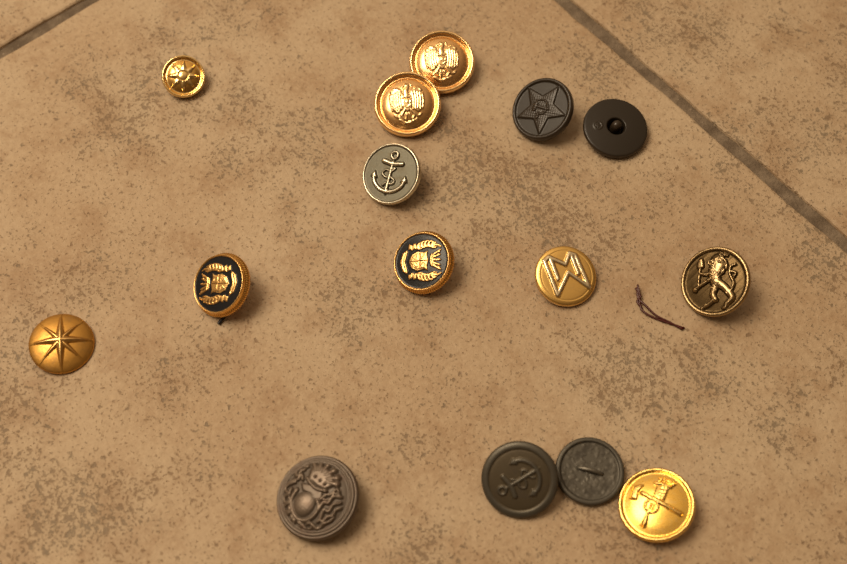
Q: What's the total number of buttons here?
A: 15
